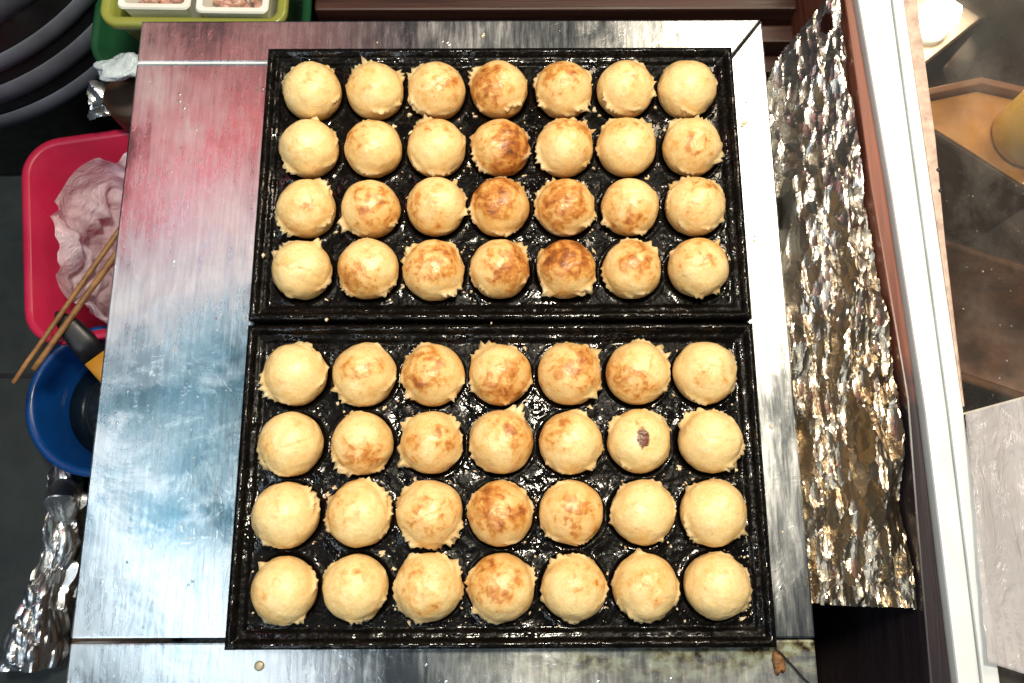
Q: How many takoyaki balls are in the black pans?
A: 56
